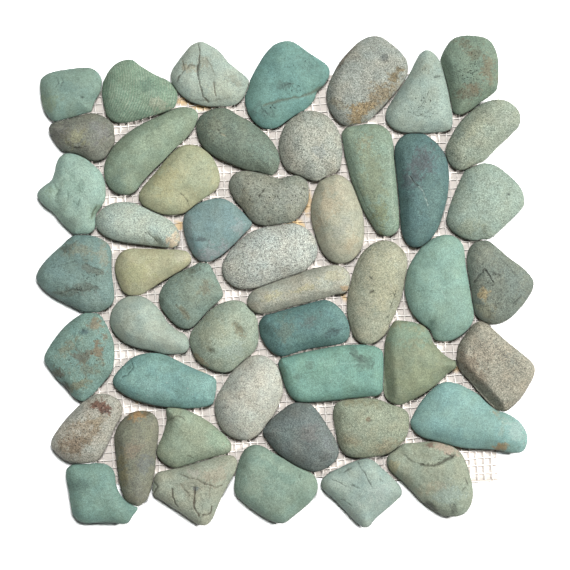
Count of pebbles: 49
